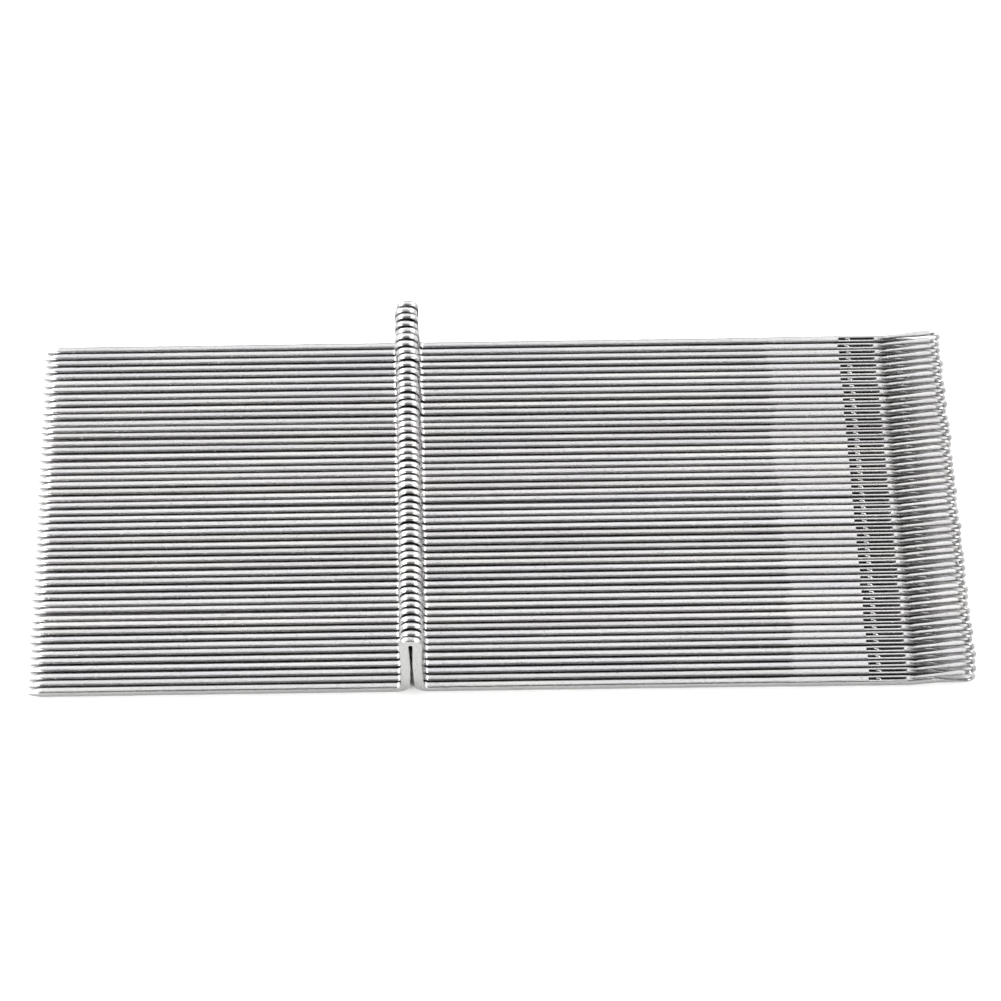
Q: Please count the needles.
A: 50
